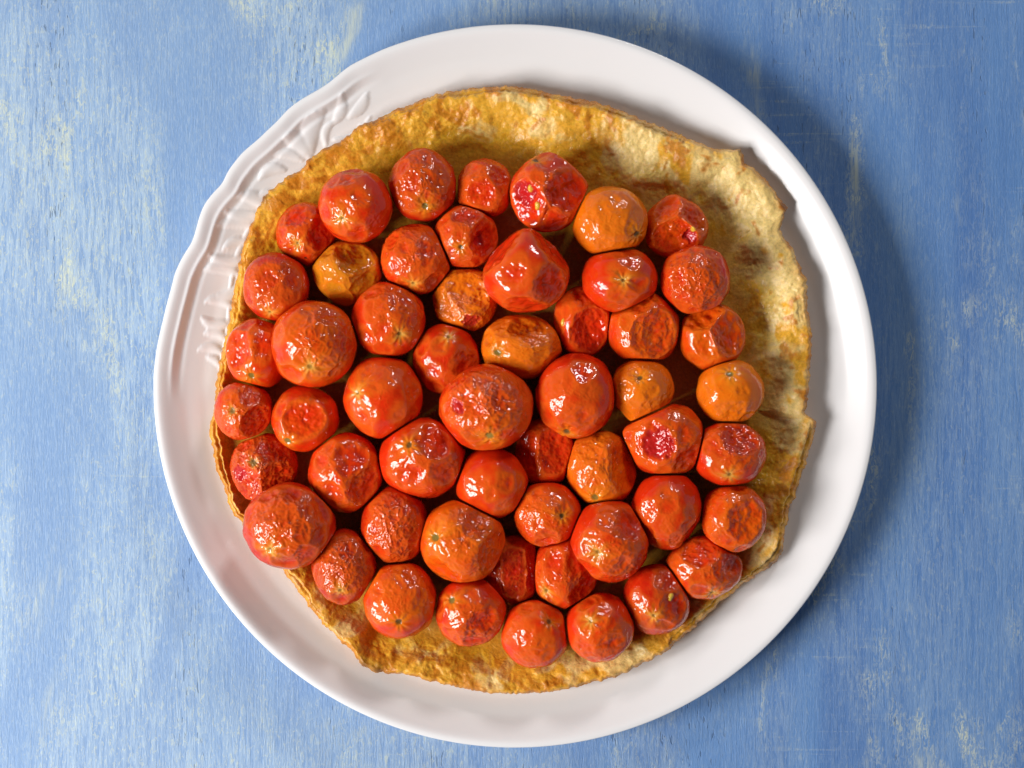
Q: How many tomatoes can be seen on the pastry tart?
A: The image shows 54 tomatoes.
